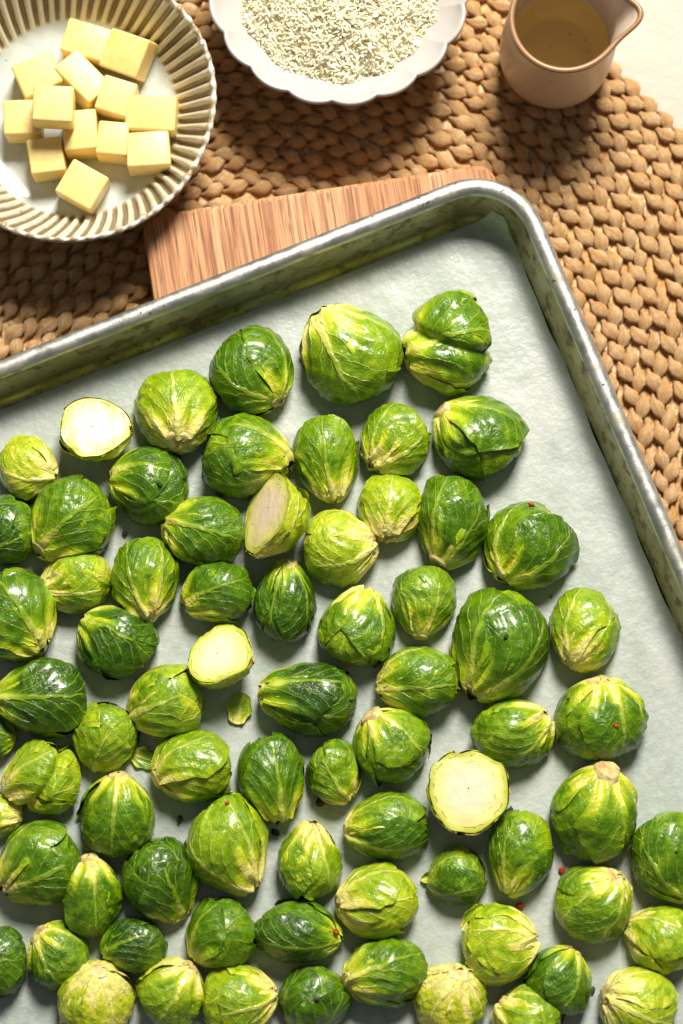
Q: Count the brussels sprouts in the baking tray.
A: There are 74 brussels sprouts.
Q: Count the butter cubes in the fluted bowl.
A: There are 13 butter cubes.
